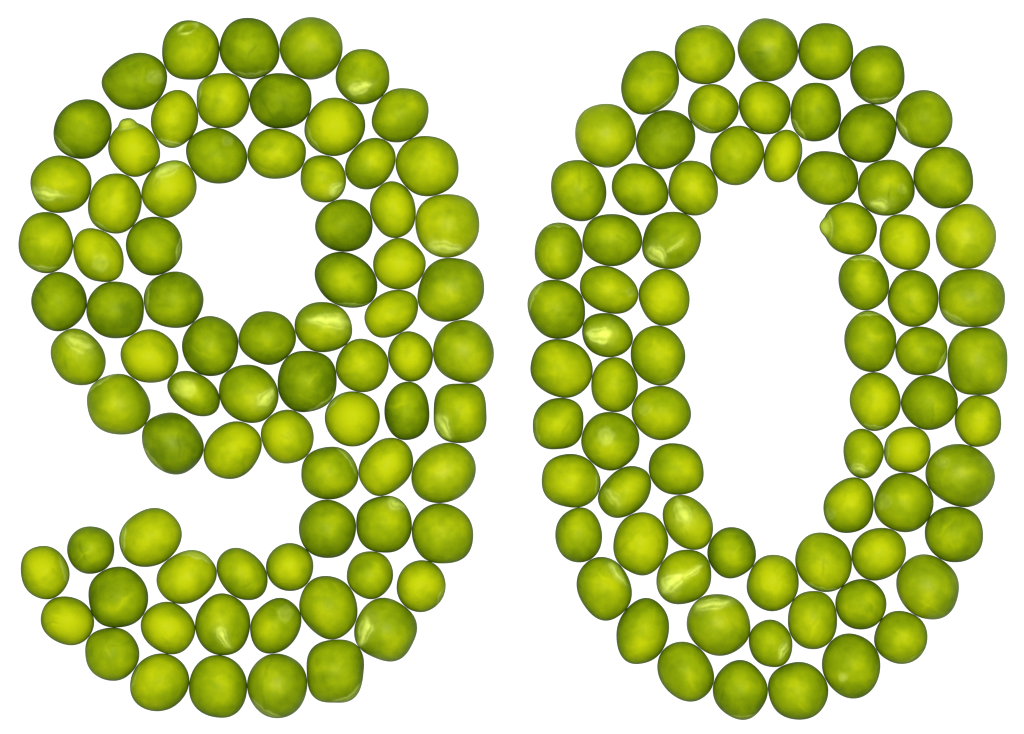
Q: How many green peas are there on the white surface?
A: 151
